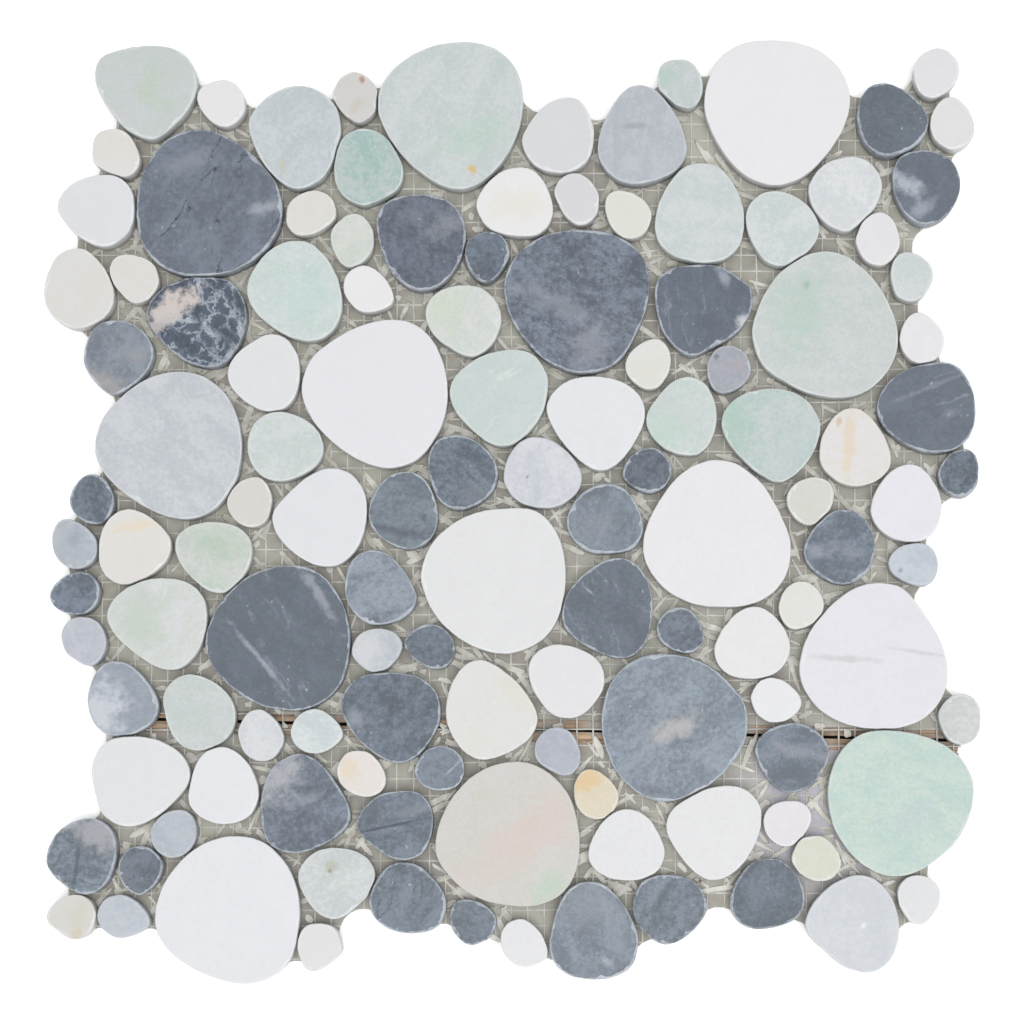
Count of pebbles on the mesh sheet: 123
